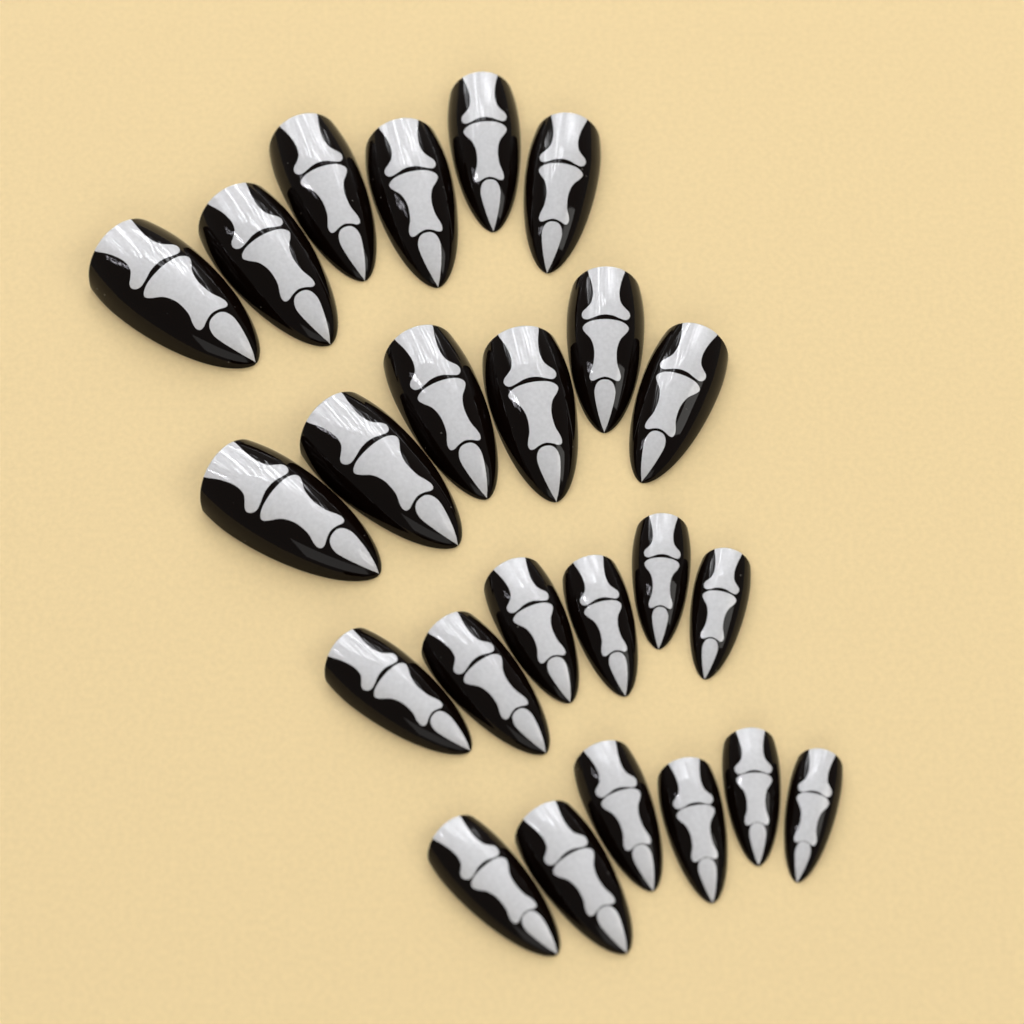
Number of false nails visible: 24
